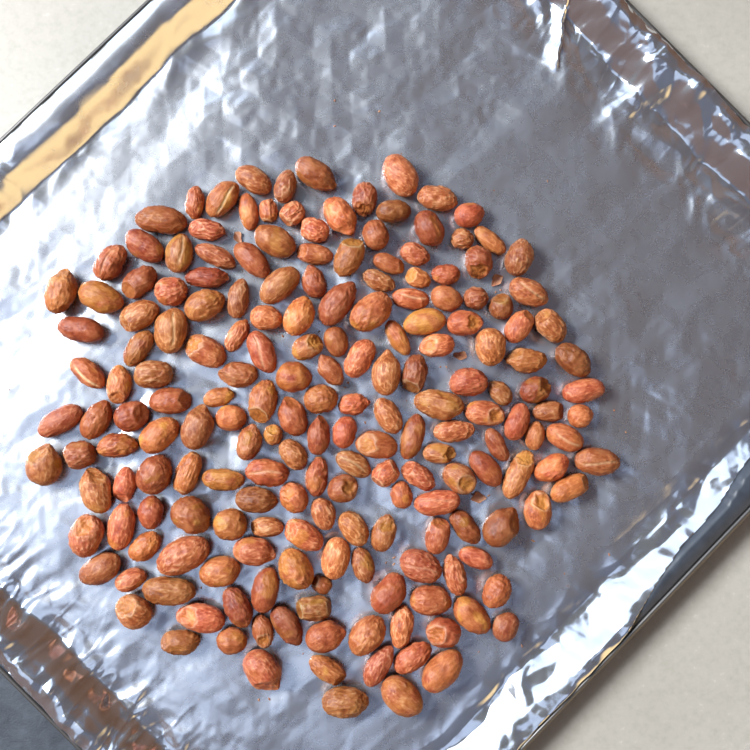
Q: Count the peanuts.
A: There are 192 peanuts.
